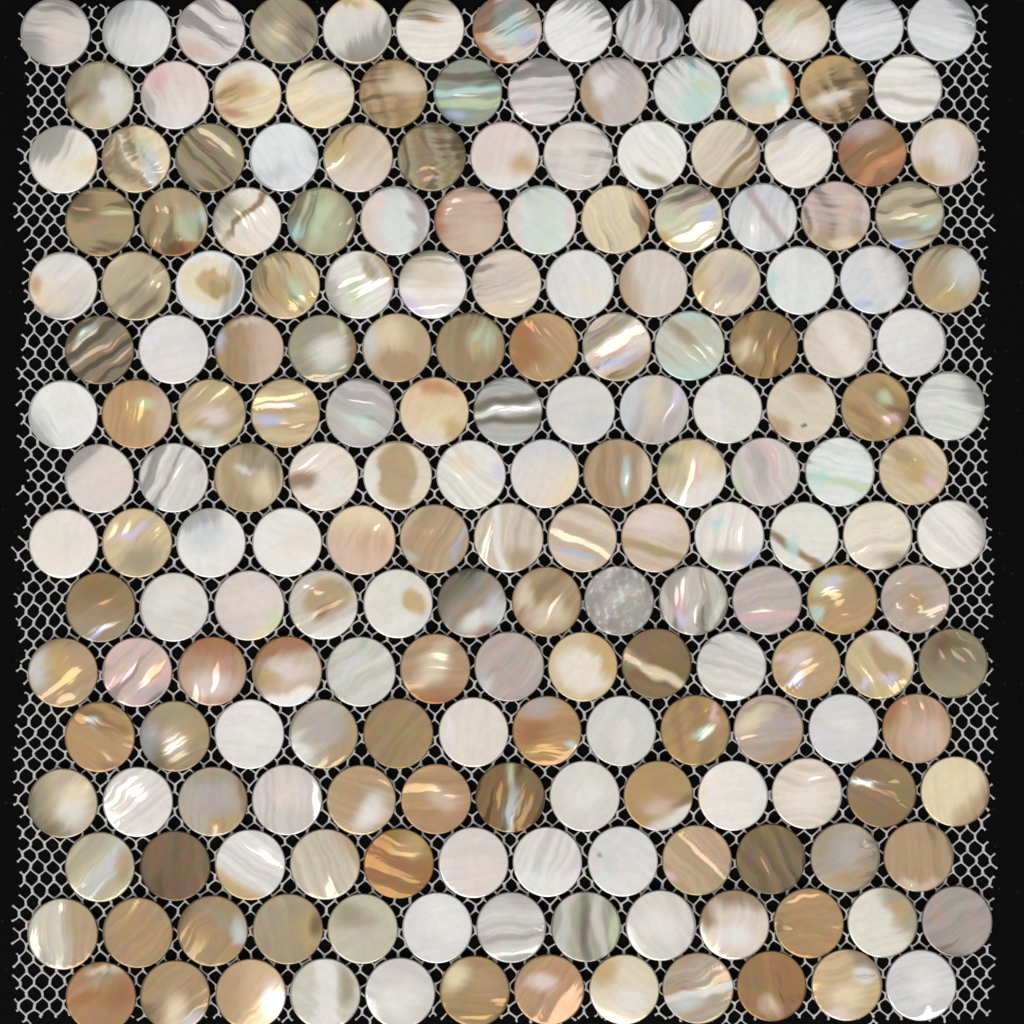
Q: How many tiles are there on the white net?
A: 200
